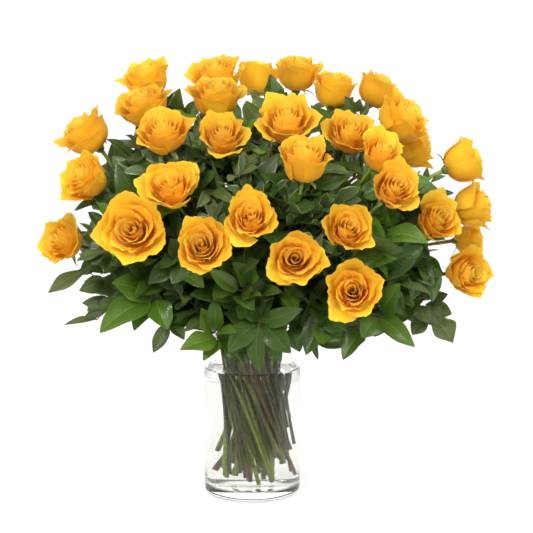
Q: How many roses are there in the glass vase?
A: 32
